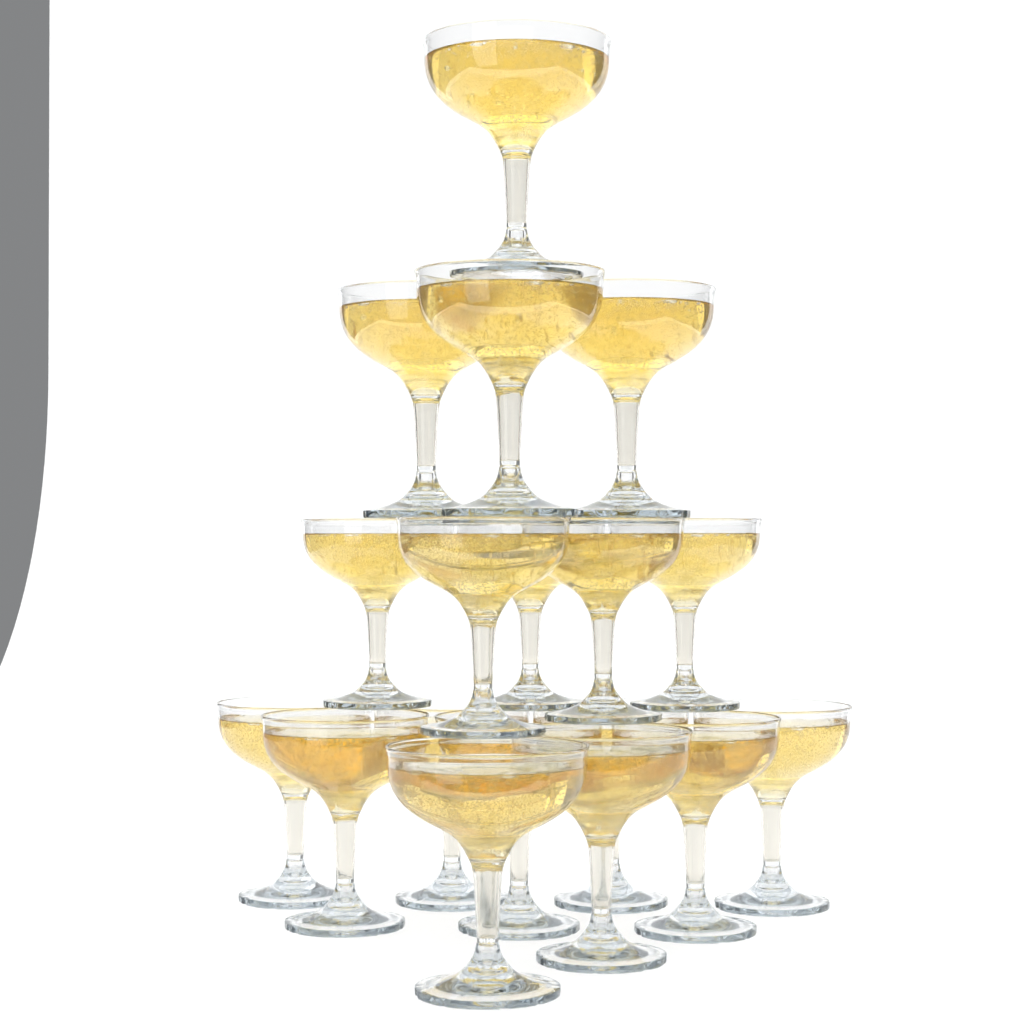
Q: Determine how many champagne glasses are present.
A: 18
